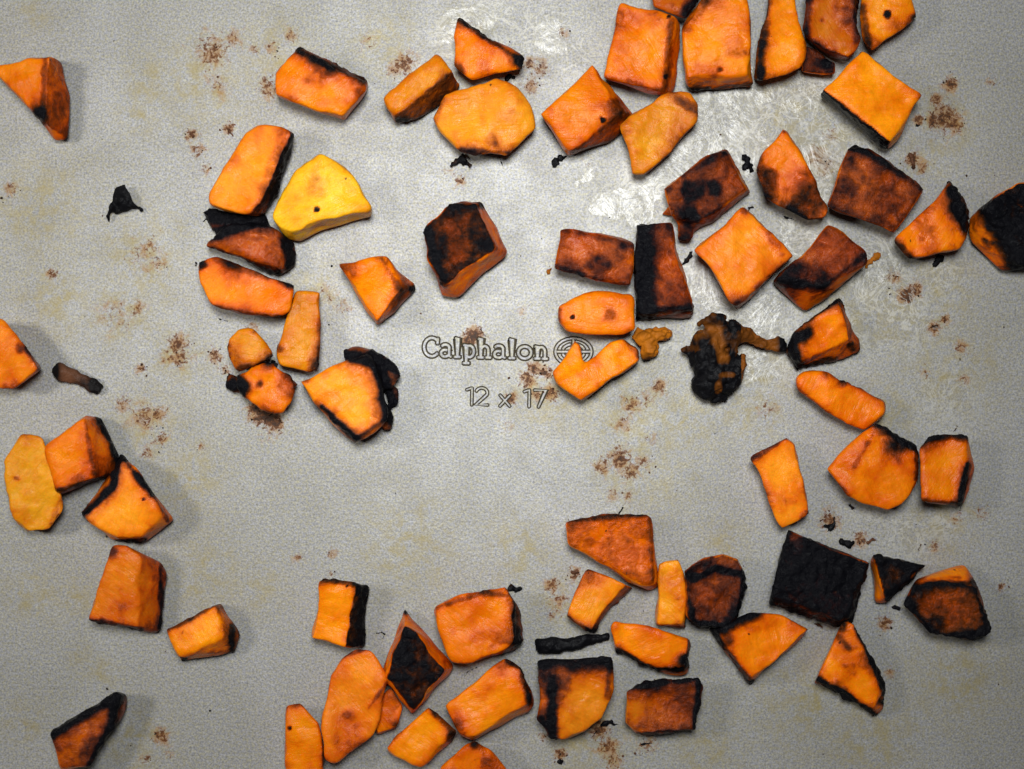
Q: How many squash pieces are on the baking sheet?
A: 69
